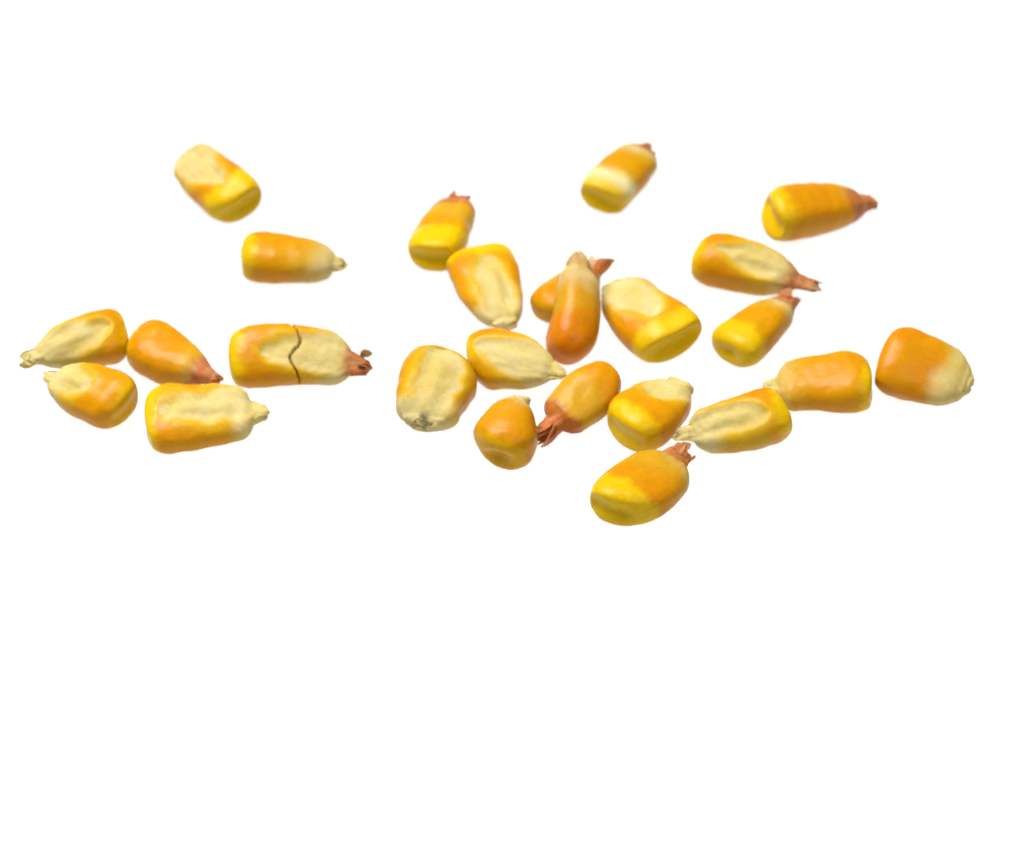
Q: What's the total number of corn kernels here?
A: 25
